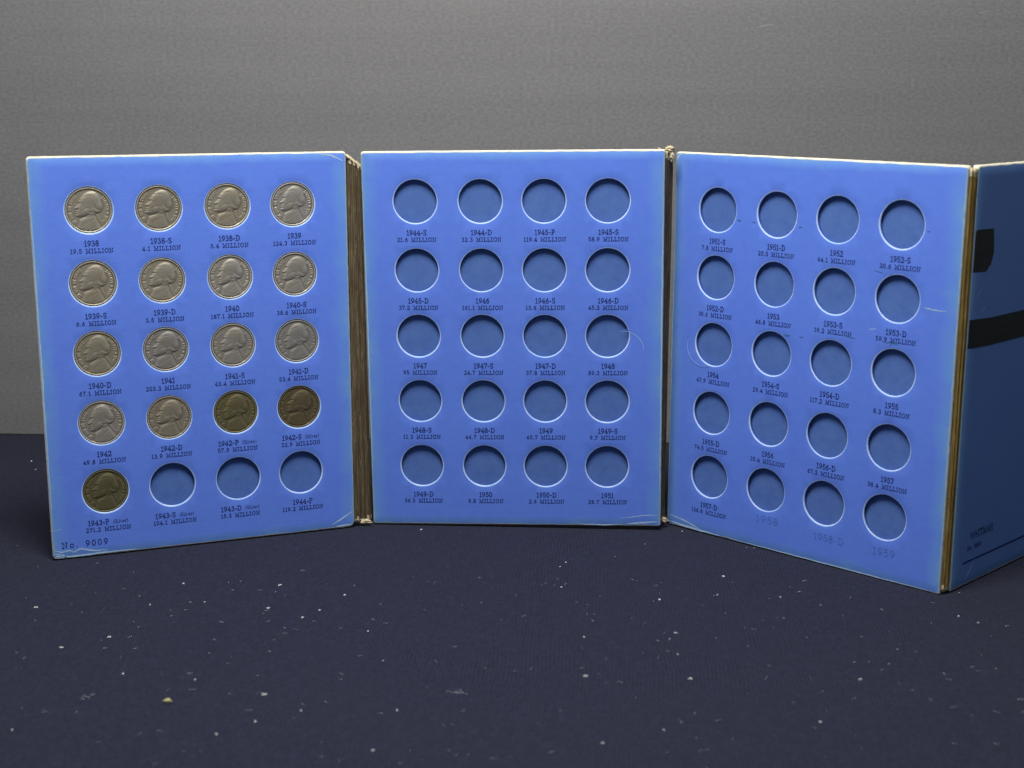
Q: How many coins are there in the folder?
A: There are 17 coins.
